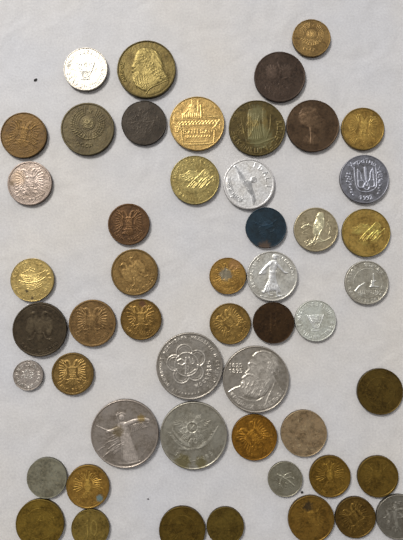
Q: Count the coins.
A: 51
